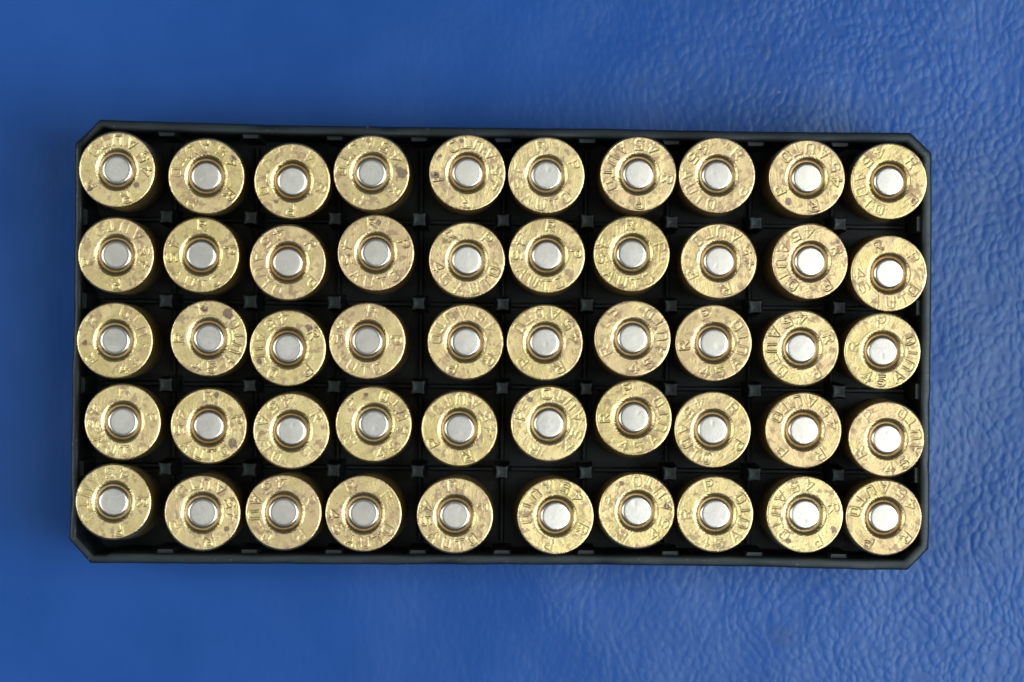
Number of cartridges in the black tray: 50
